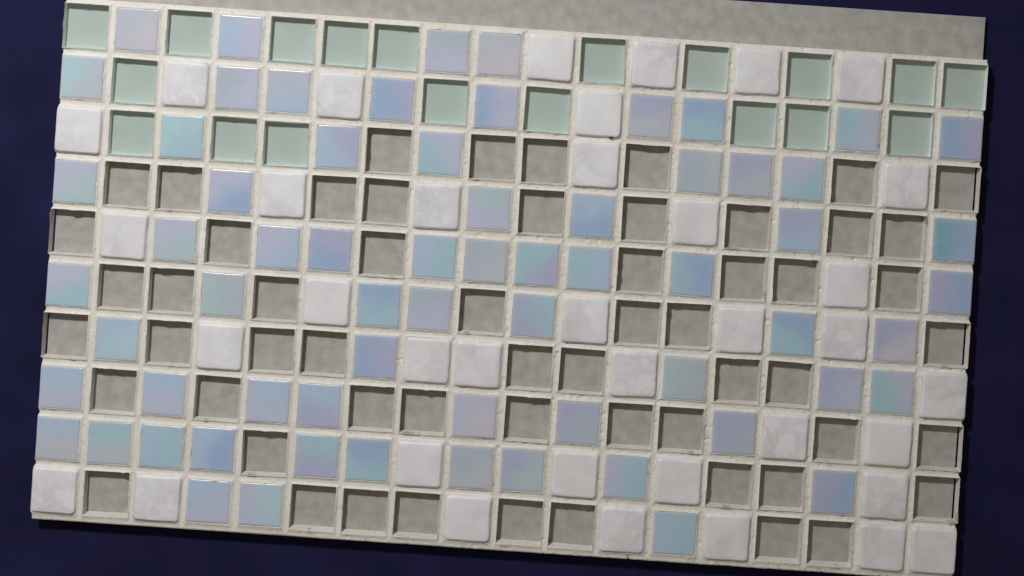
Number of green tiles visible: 19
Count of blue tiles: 66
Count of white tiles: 37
